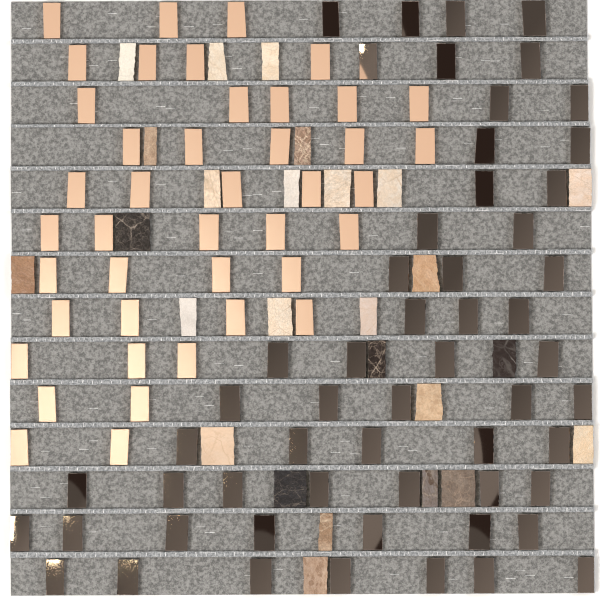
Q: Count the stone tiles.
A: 26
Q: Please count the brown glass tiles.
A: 56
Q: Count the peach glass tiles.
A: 42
